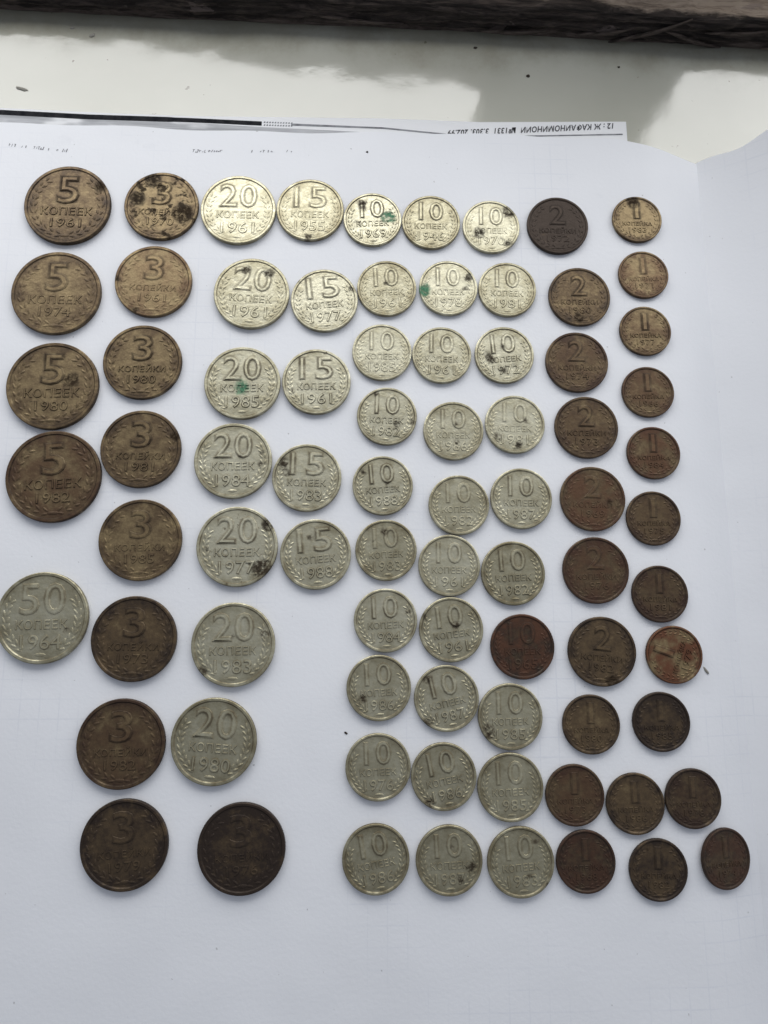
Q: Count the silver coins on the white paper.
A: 42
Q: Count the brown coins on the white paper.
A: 37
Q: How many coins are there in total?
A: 79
